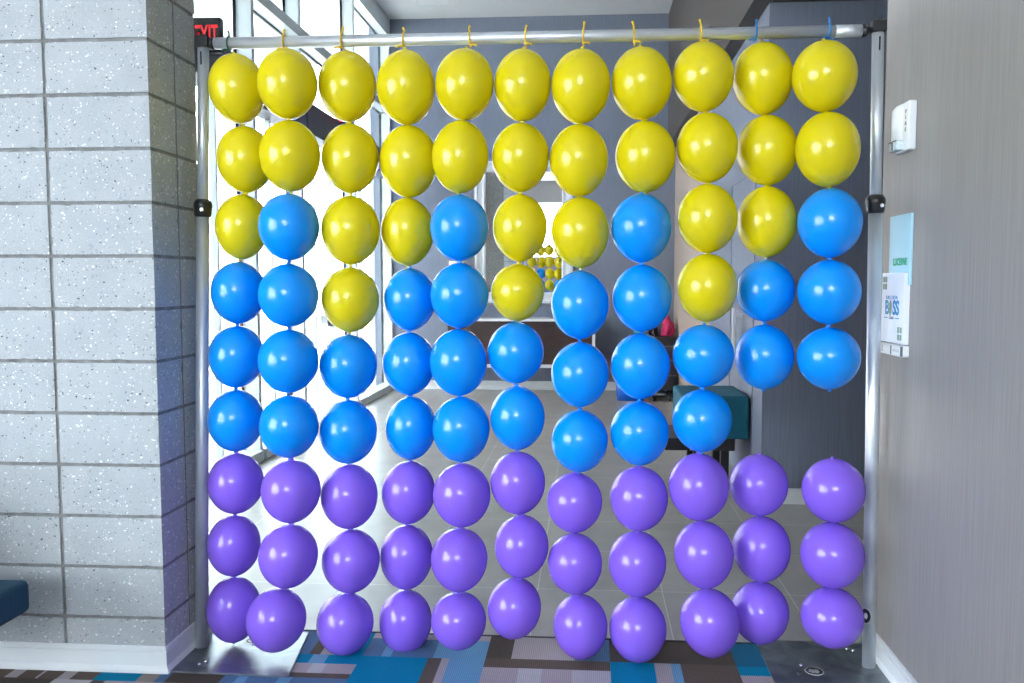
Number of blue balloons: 32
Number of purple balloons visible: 33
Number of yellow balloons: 32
